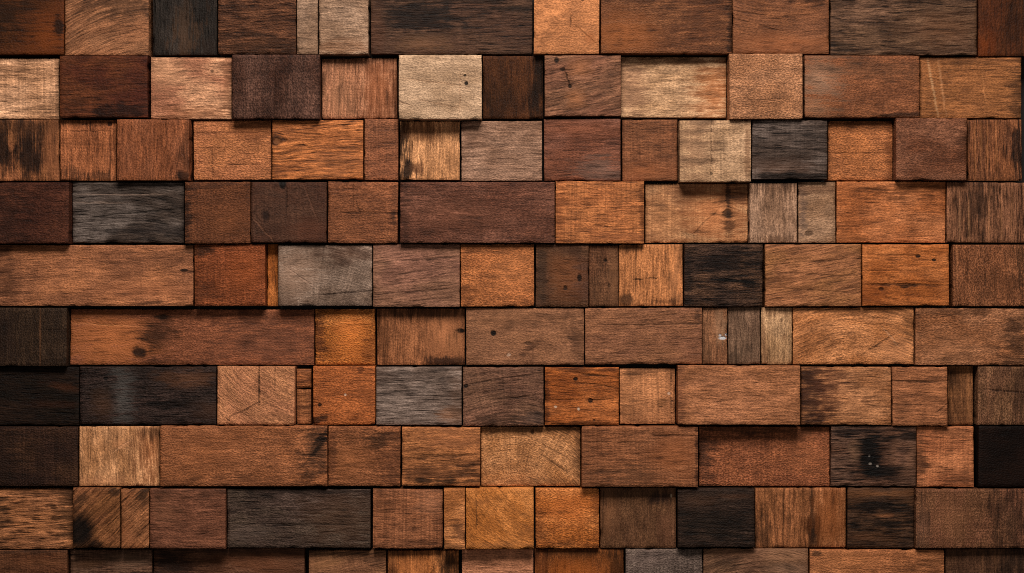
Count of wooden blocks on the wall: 126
